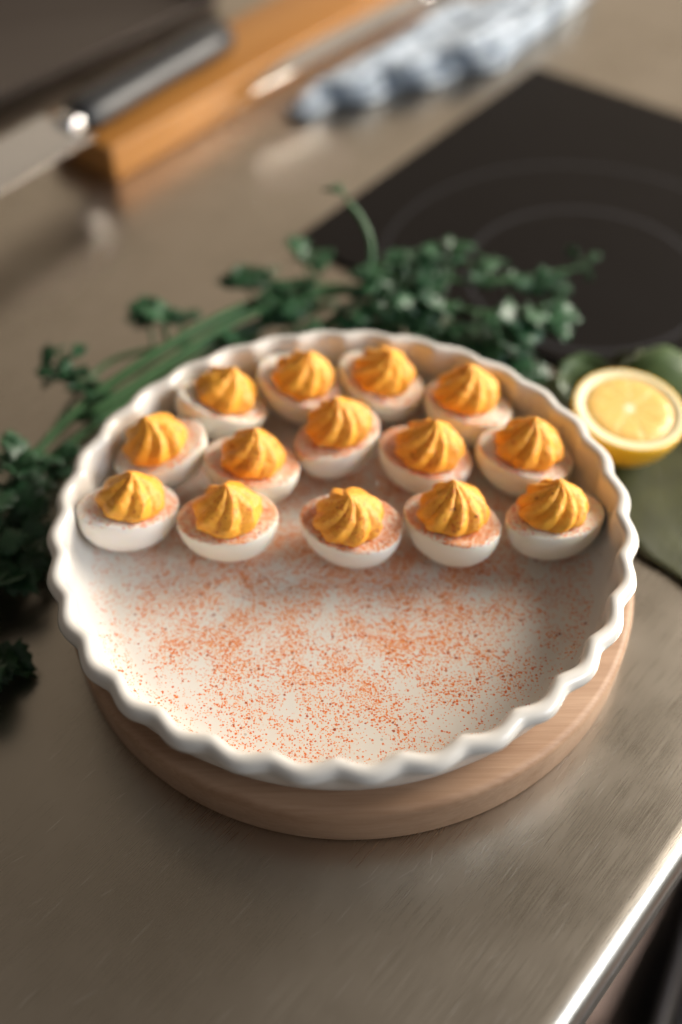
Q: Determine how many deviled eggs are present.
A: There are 14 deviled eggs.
